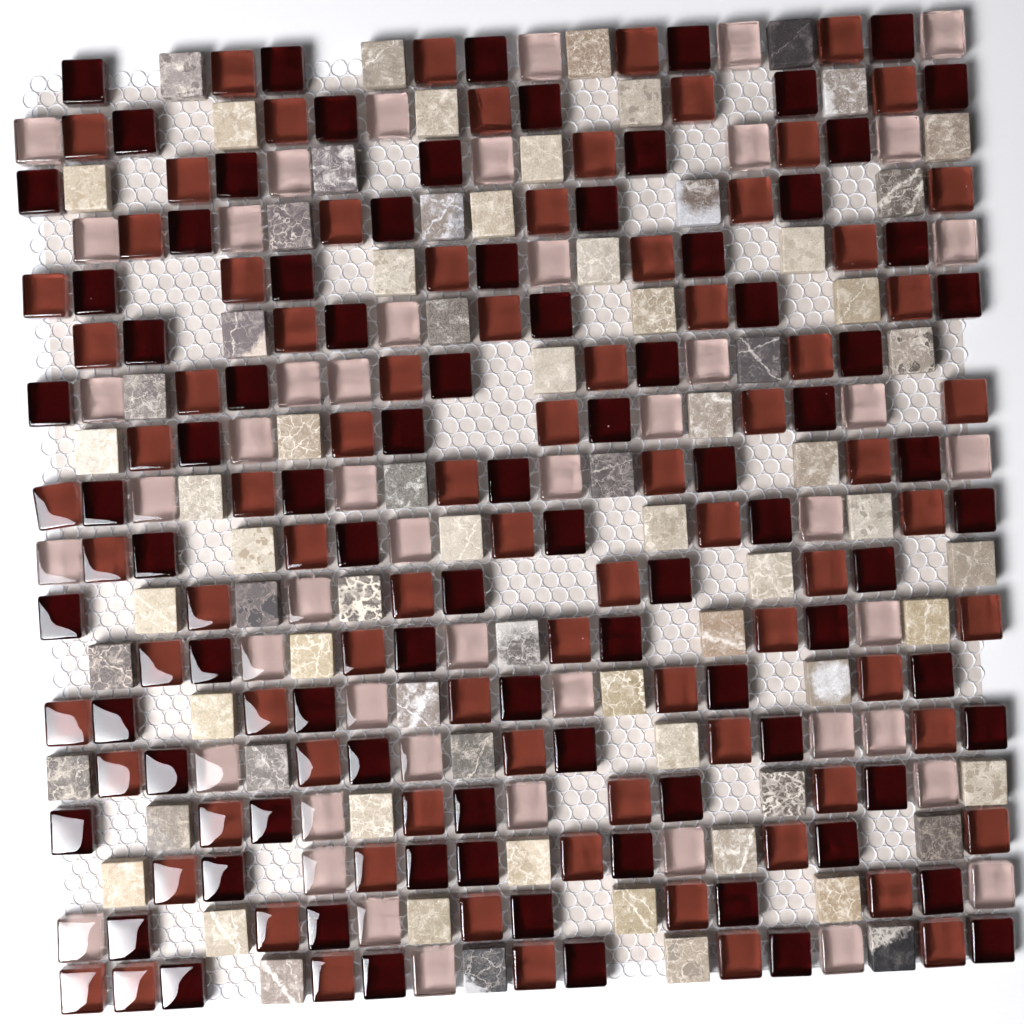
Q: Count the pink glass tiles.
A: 48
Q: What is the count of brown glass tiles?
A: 84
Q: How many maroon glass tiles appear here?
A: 86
